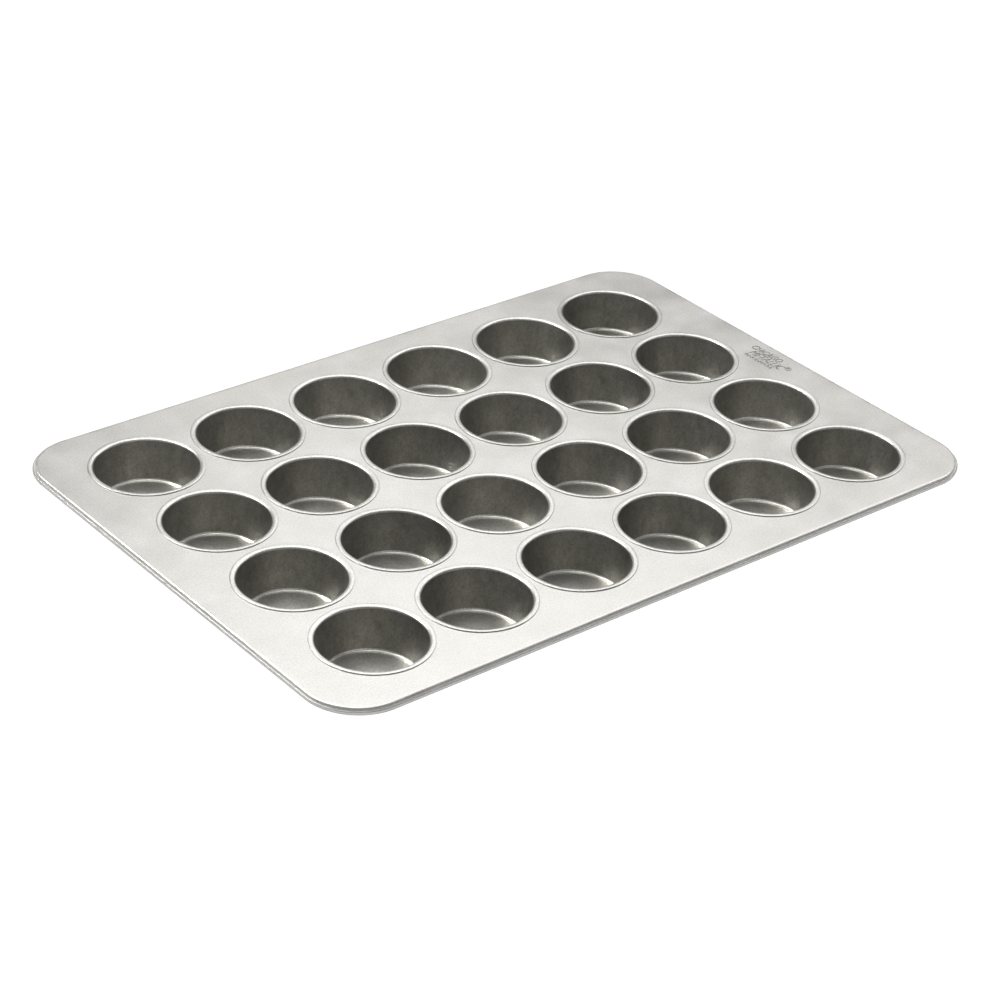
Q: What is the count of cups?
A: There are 24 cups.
